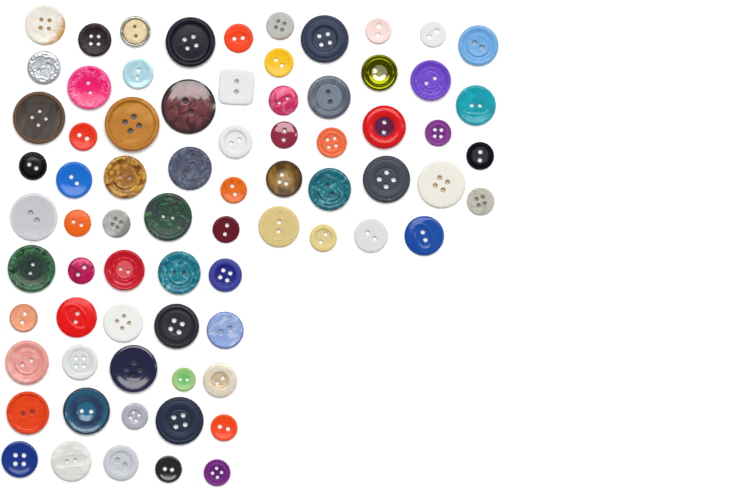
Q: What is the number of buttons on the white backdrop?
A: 74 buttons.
